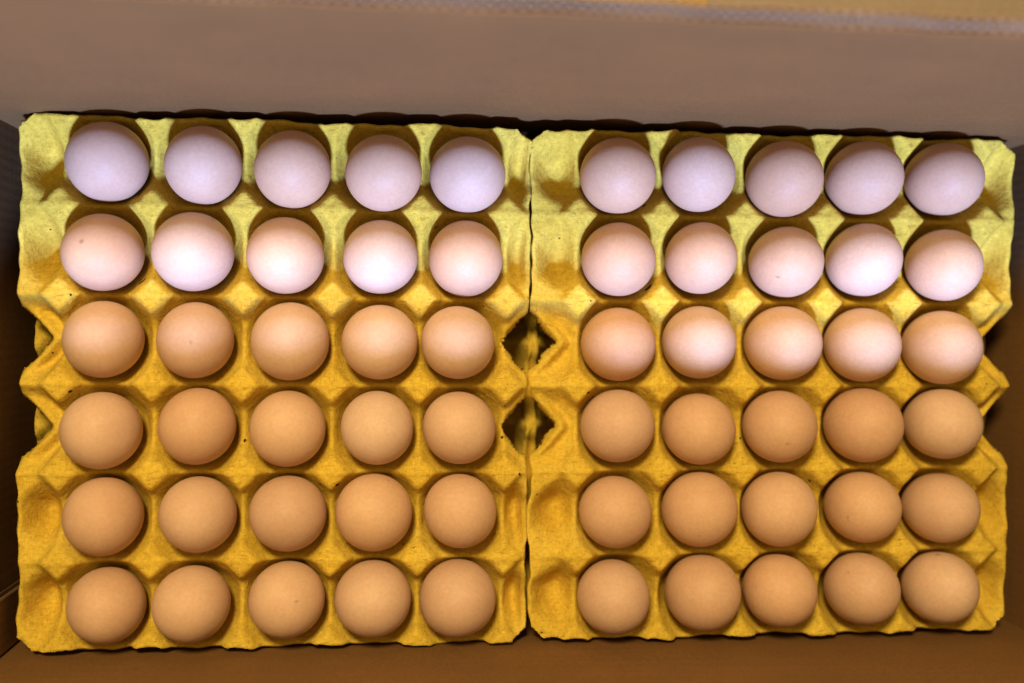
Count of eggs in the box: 60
